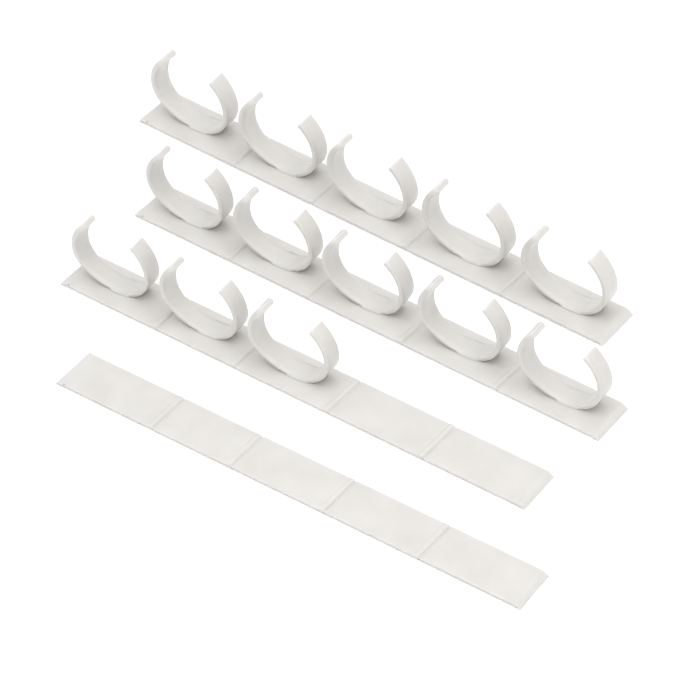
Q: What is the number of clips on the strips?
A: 13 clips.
